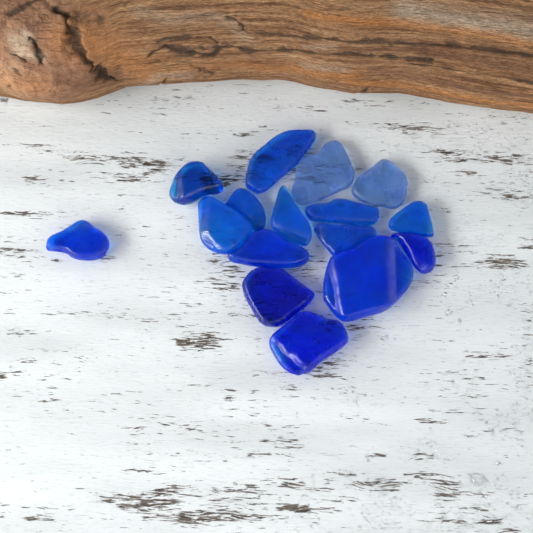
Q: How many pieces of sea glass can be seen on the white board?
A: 16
